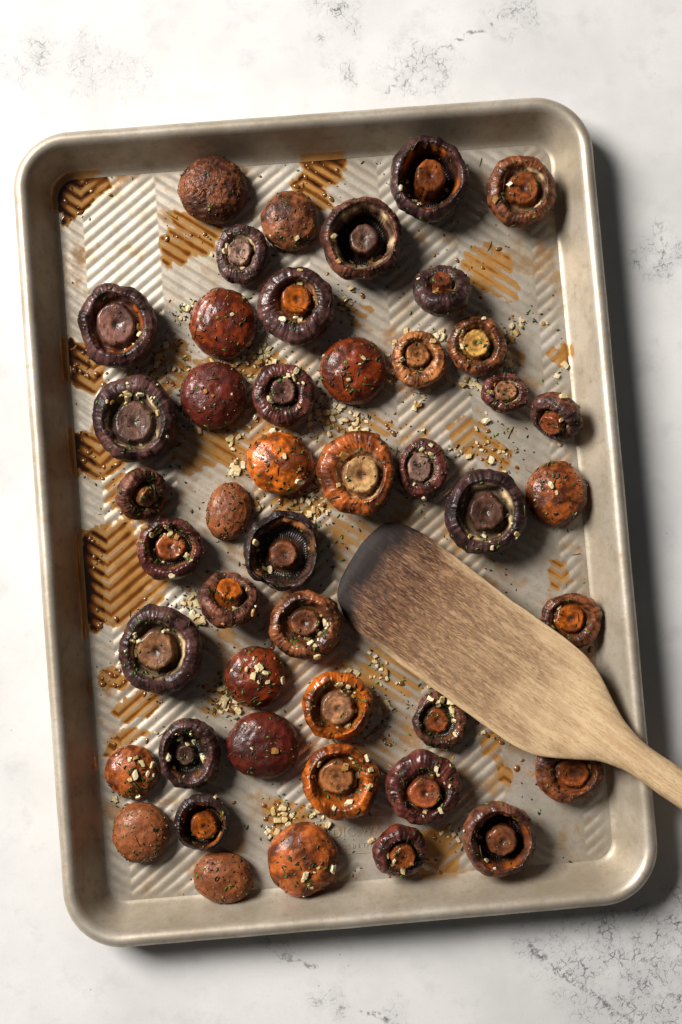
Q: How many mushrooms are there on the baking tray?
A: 46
